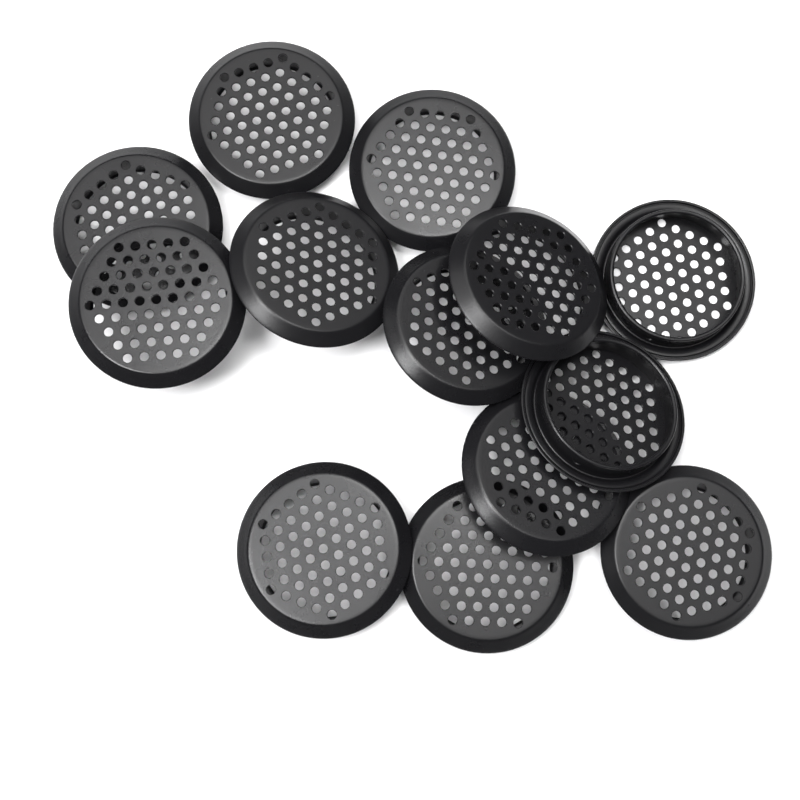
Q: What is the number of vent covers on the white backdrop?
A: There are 13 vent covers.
